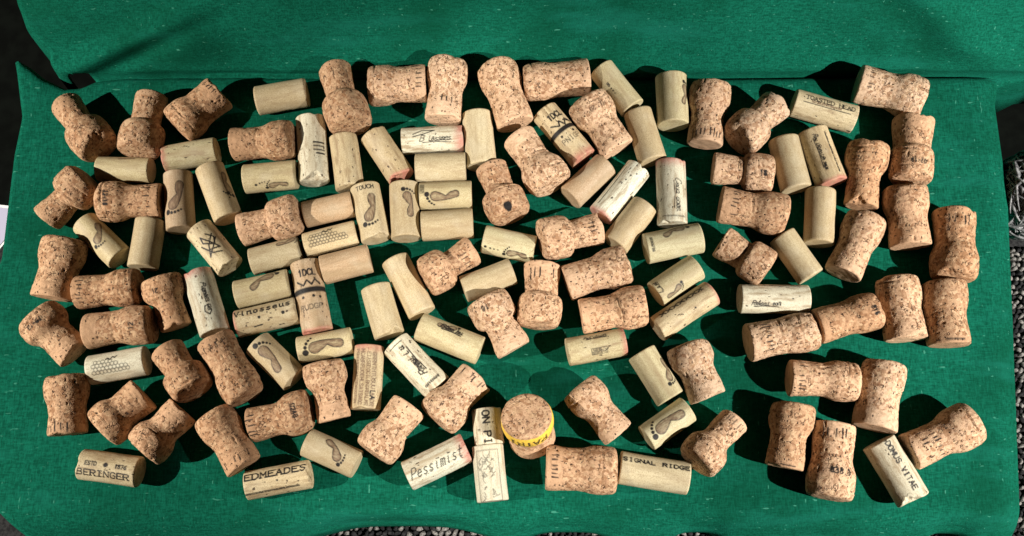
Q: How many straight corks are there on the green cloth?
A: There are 65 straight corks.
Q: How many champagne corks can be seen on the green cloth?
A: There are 61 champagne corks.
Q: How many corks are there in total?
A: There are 126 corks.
